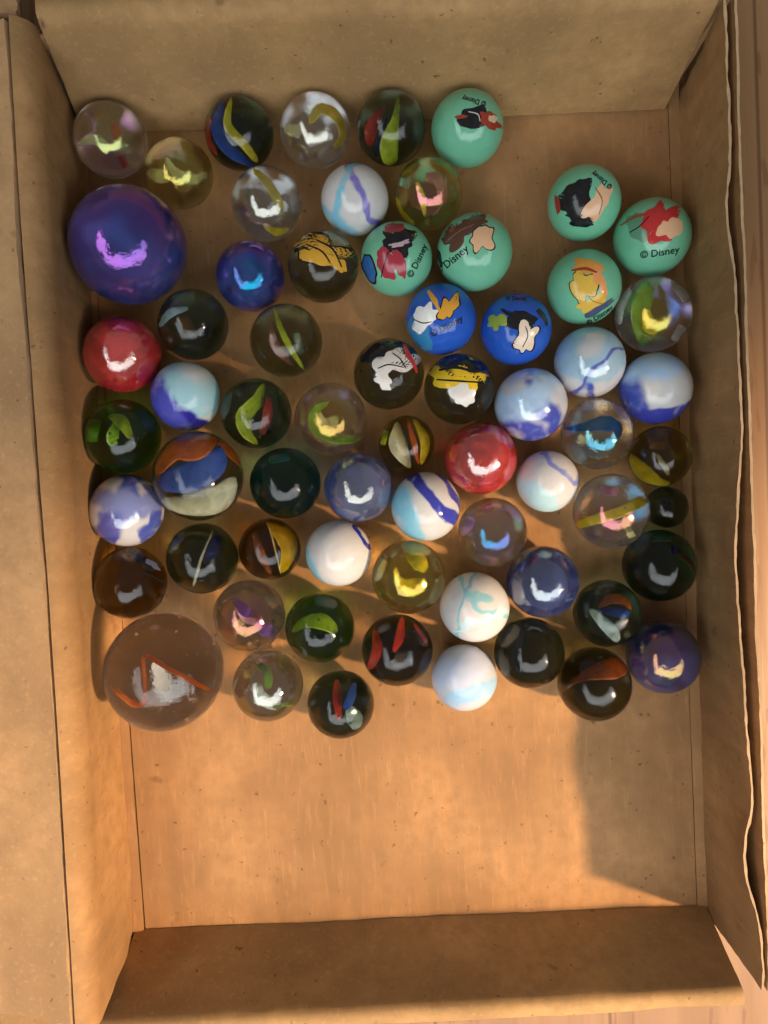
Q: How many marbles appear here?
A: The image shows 64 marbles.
